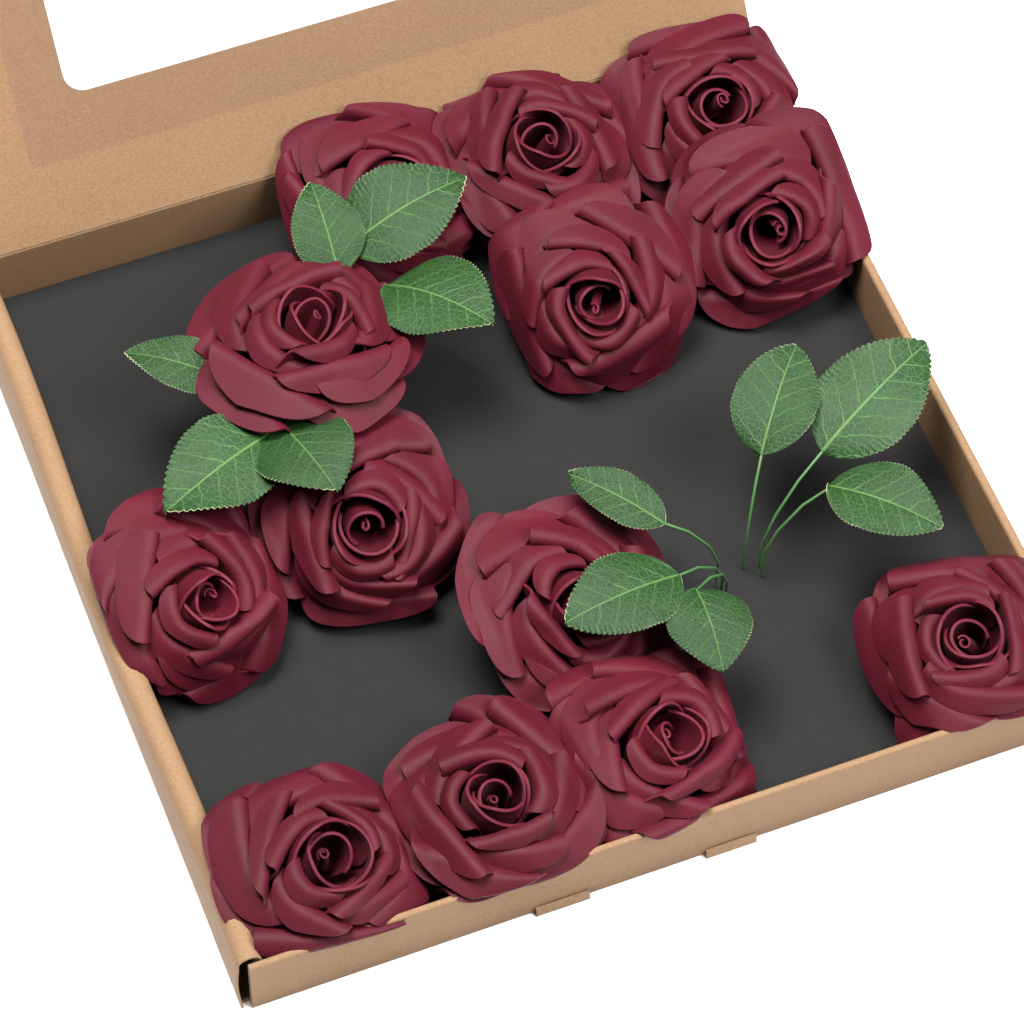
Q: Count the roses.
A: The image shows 13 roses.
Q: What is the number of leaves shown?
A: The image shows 12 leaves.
